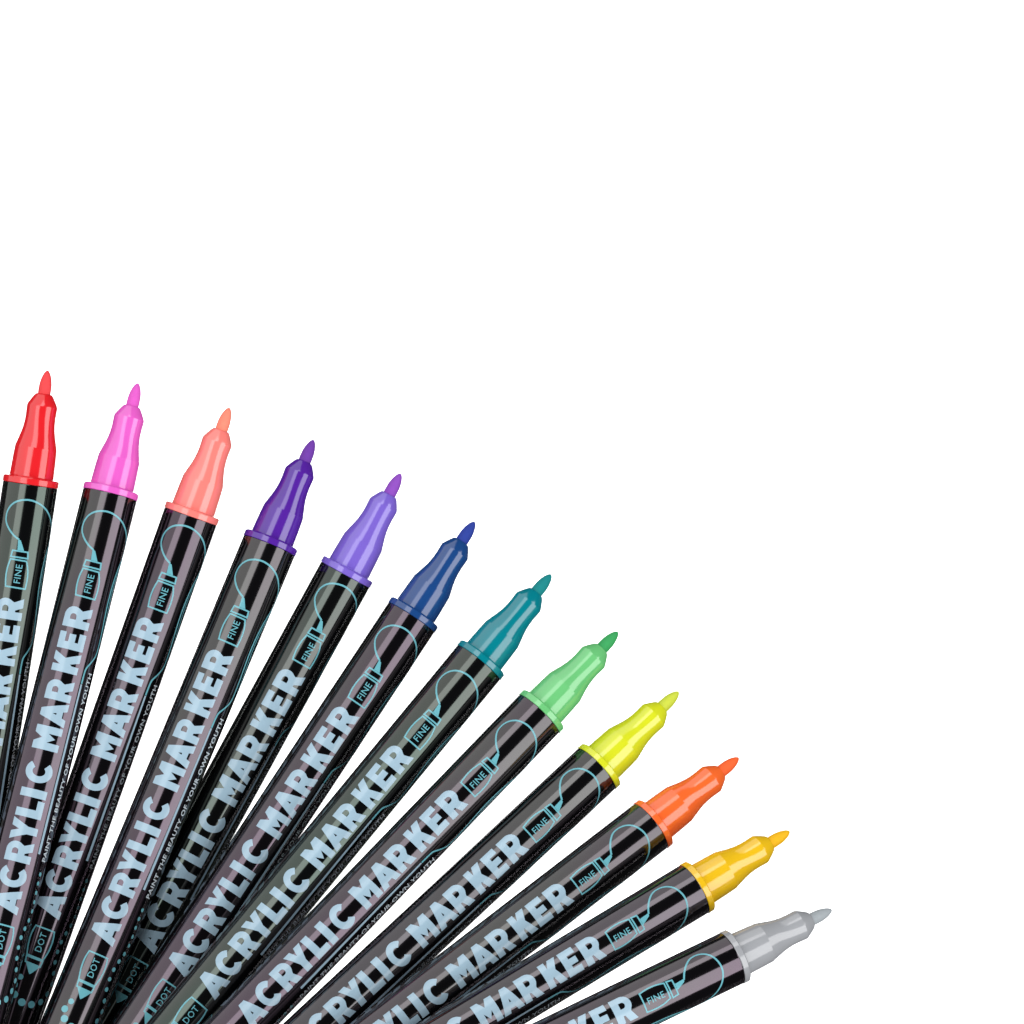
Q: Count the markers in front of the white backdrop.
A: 12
